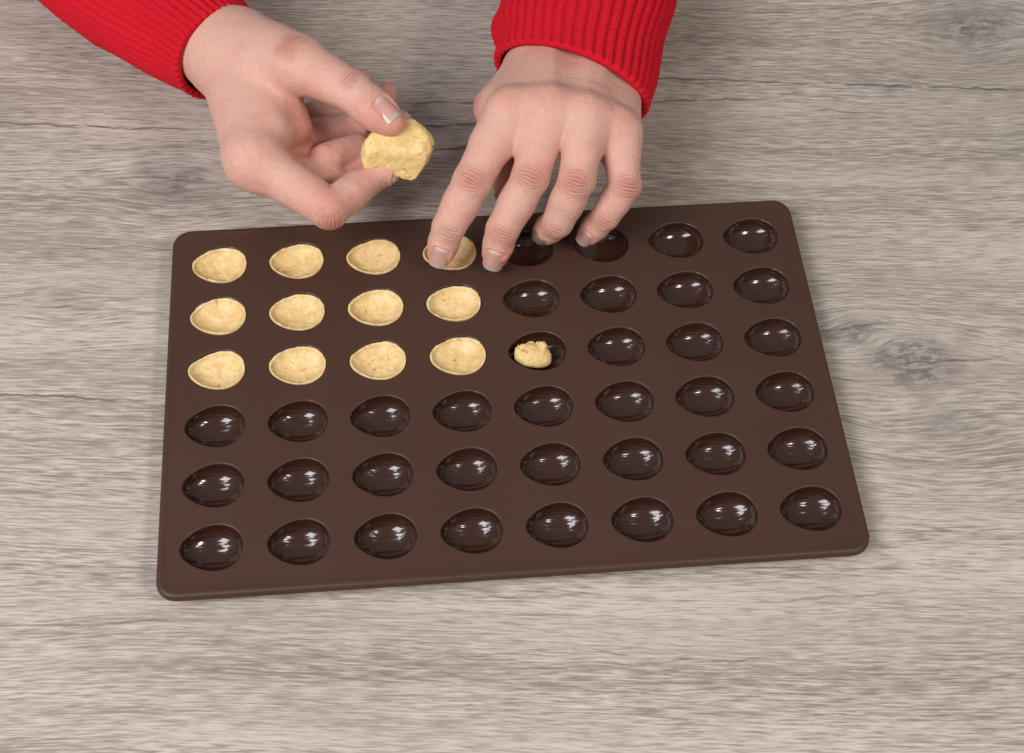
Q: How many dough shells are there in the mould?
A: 12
